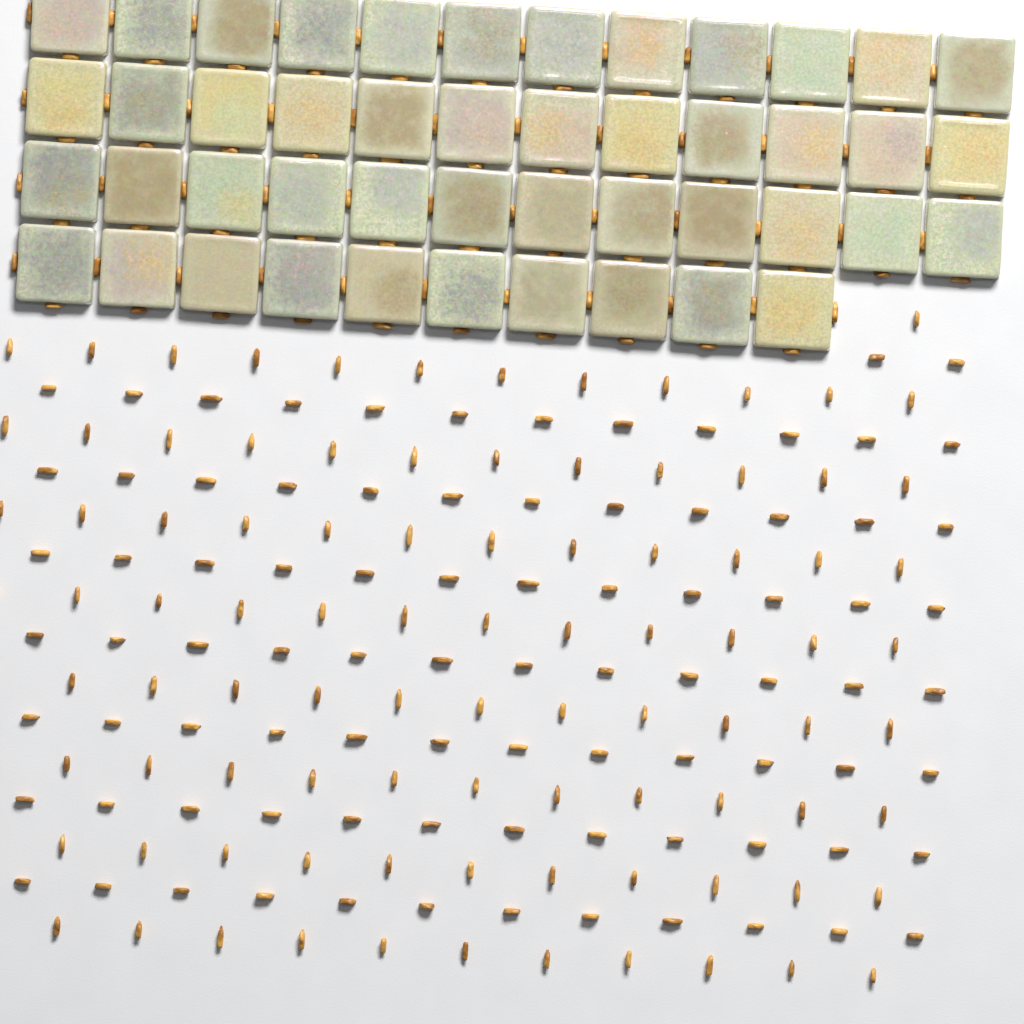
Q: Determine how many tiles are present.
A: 46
